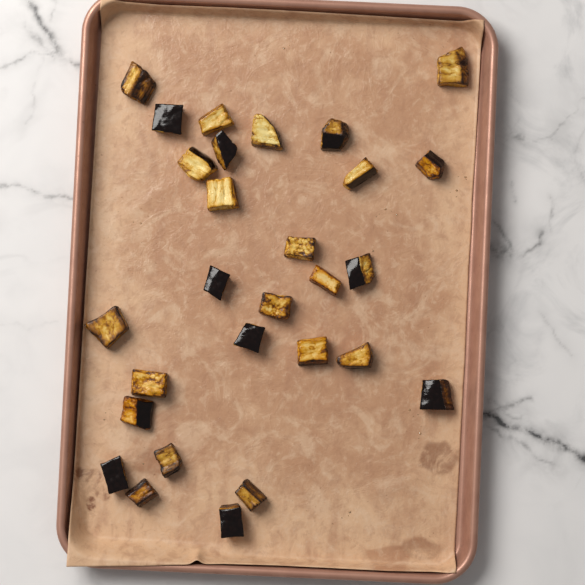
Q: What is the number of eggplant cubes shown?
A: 28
